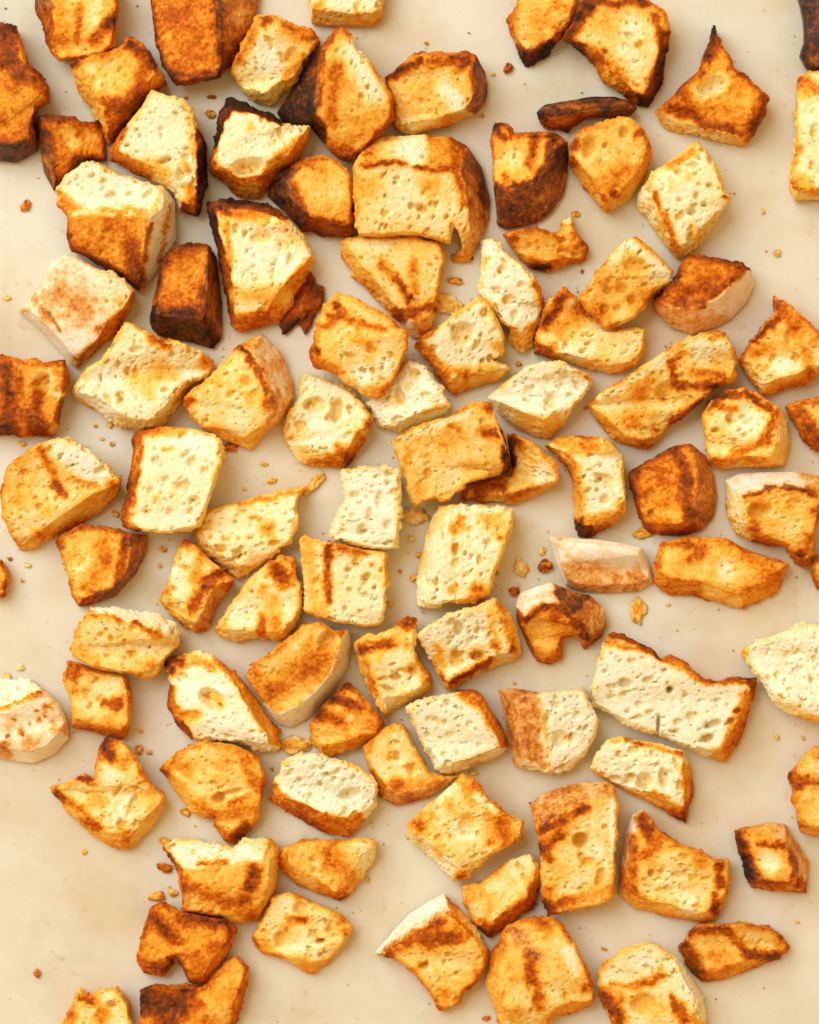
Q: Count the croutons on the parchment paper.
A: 96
